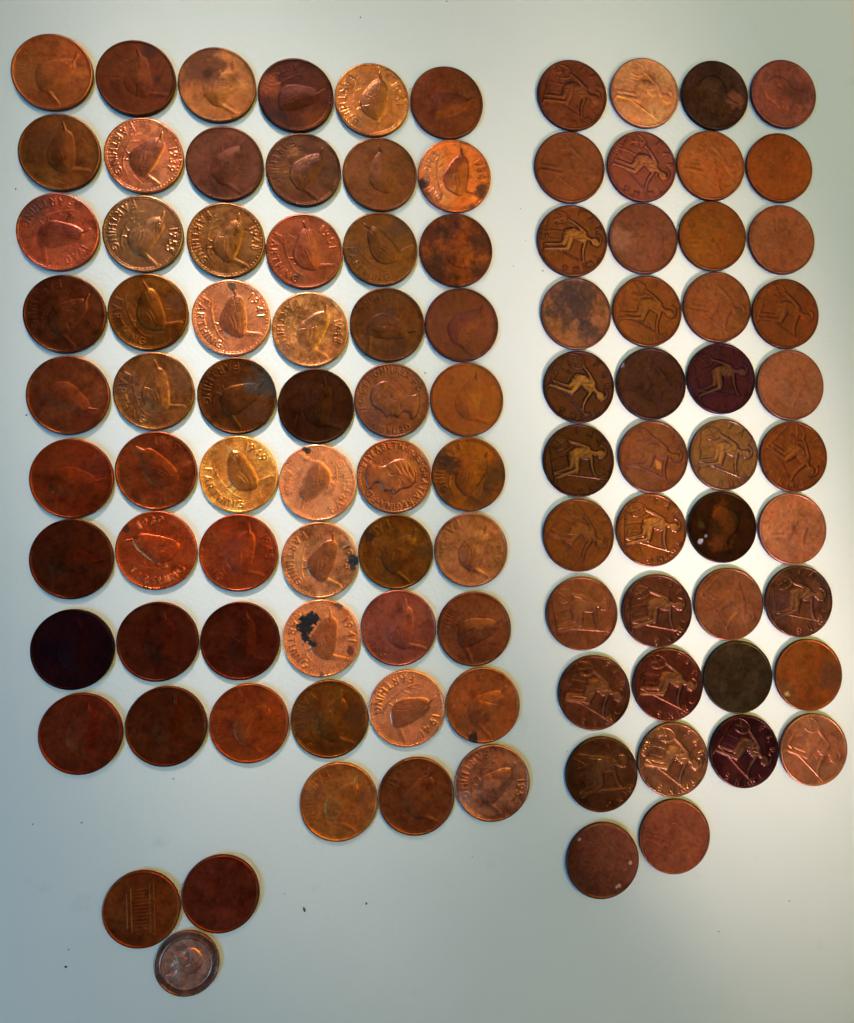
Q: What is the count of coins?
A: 102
